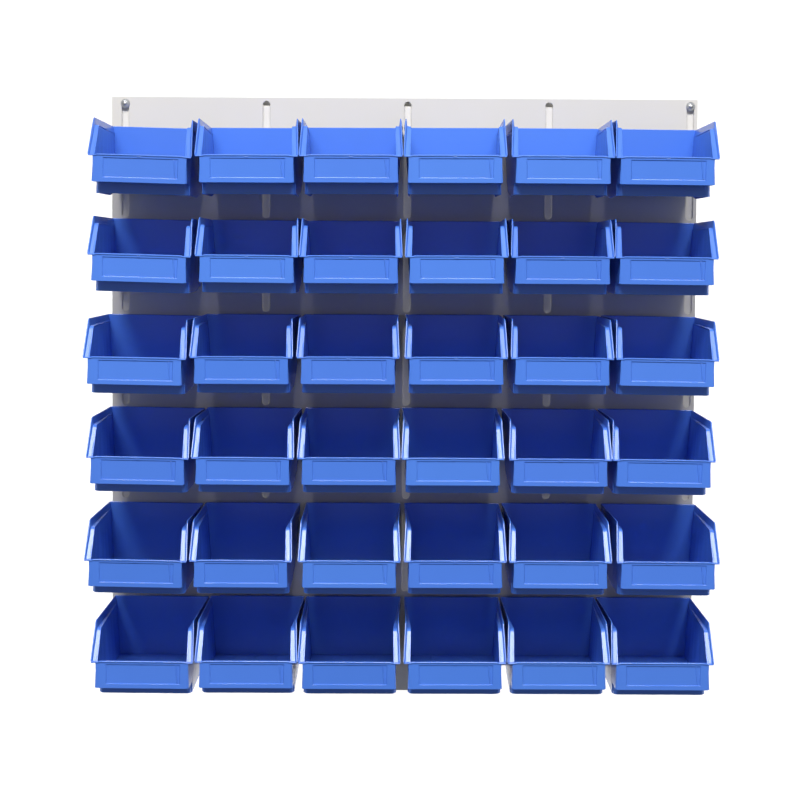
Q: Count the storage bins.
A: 36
